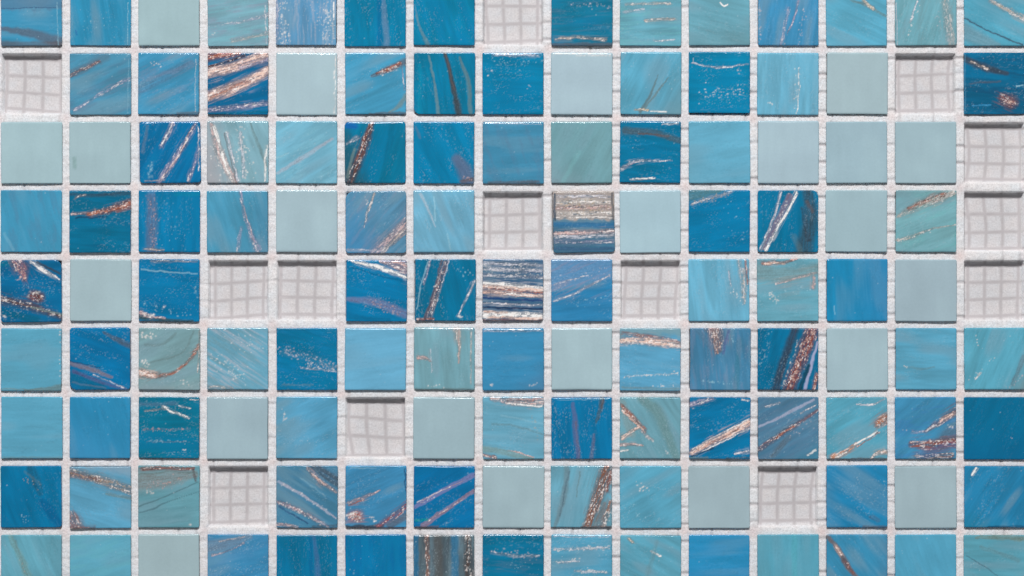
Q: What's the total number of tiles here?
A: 122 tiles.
